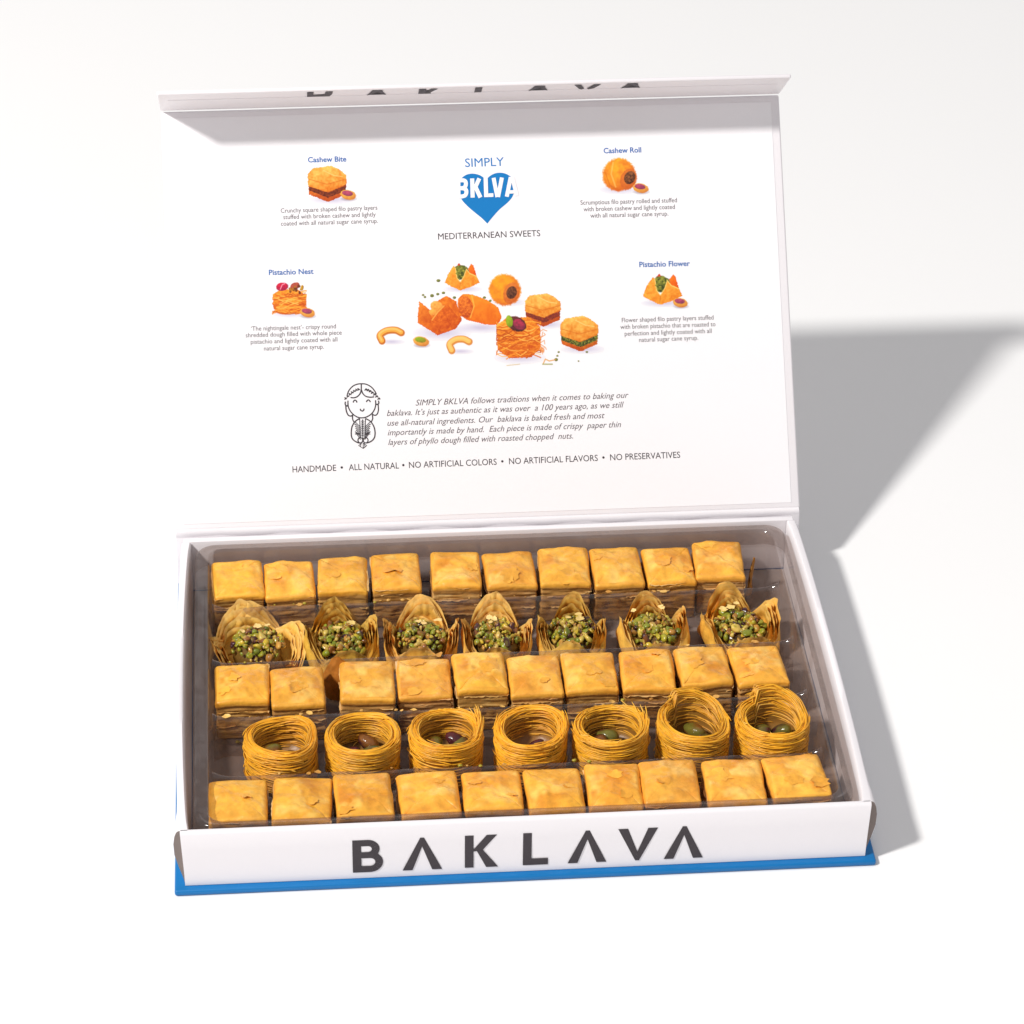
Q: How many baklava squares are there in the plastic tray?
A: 30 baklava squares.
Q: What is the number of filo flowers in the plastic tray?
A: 7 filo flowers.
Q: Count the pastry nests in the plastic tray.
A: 7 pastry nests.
